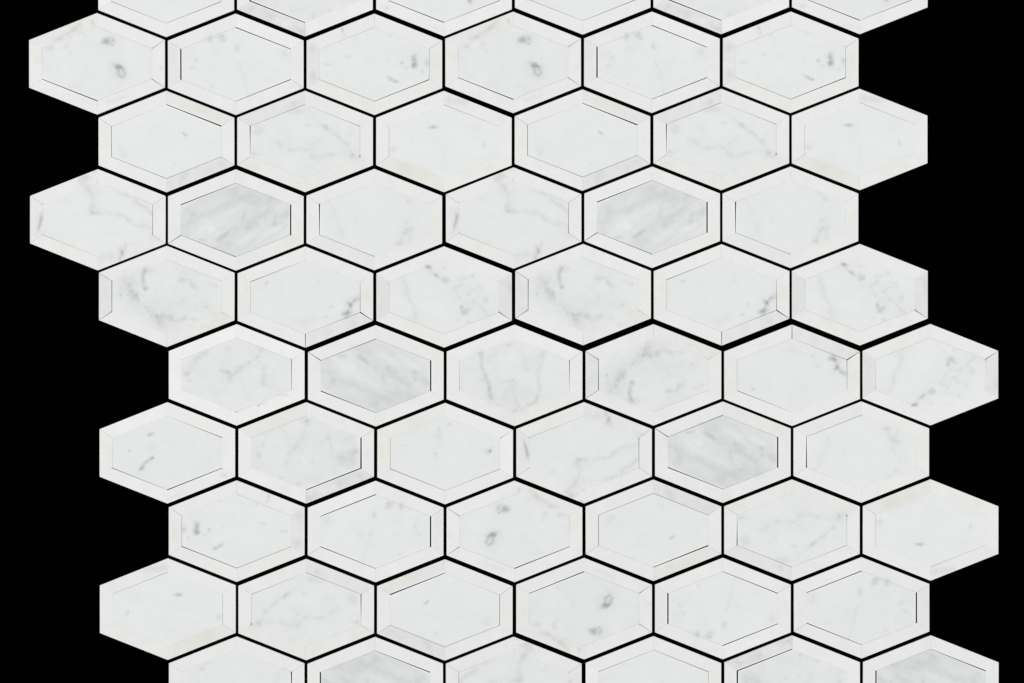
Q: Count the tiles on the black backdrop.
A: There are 60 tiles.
